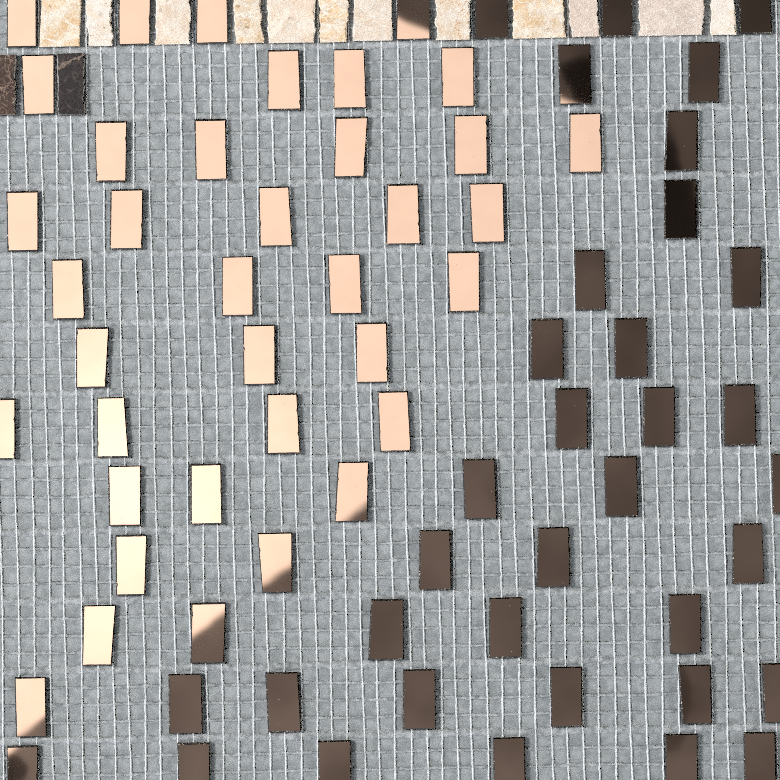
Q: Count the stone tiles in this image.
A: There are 14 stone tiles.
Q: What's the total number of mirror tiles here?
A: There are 72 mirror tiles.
